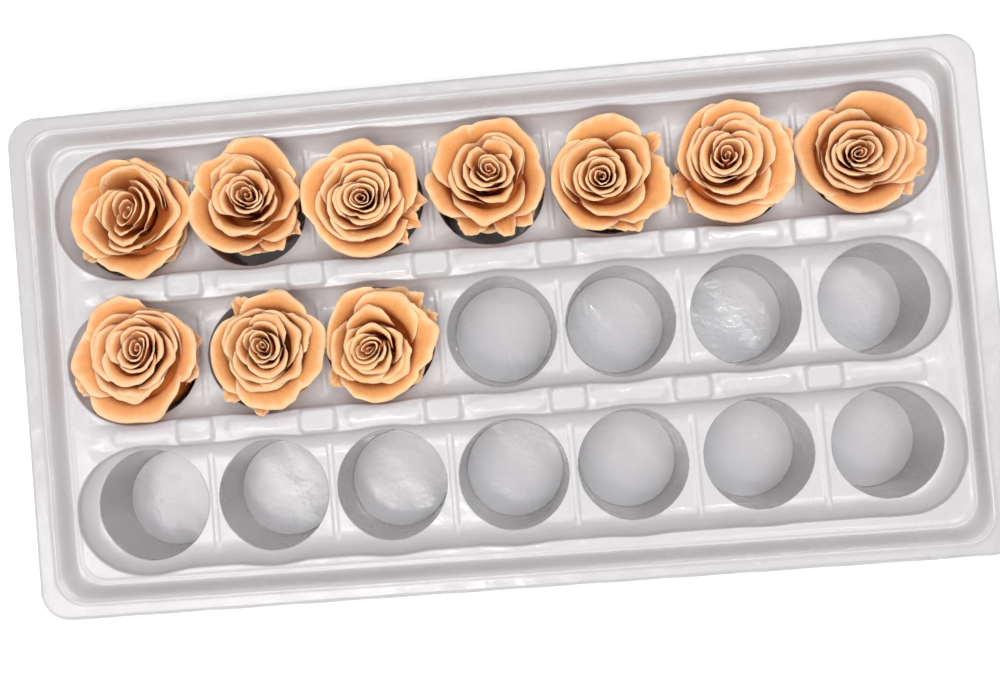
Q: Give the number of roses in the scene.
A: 10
